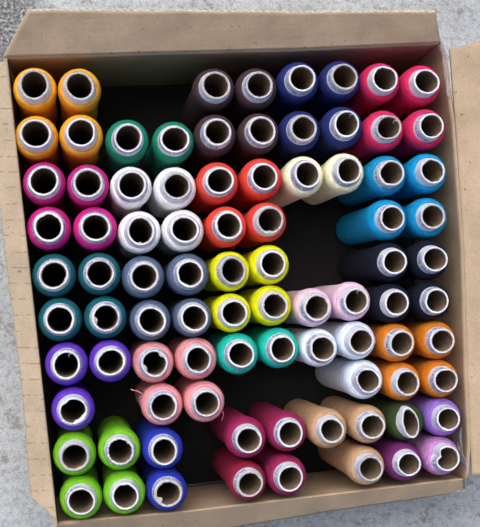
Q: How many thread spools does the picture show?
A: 87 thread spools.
